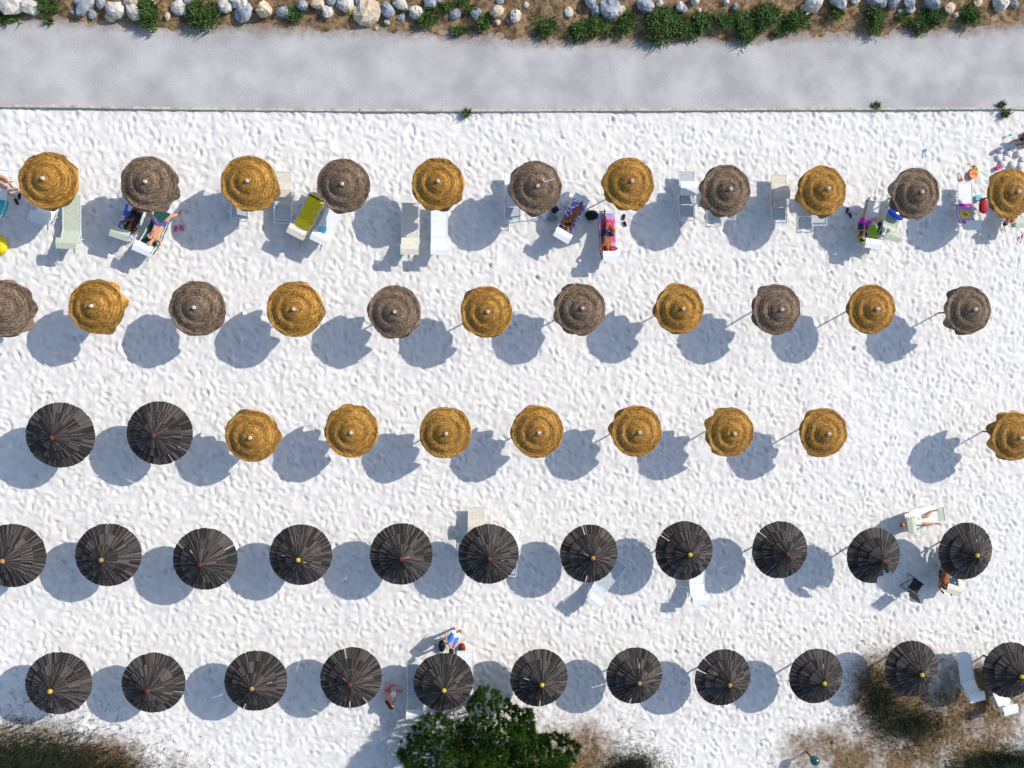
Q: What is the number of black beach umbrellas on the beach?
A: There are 24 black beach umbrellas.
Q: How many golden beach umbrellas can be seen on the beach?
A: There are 19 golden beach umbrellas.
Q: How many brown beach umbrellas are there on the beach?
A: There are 11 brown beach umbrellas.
